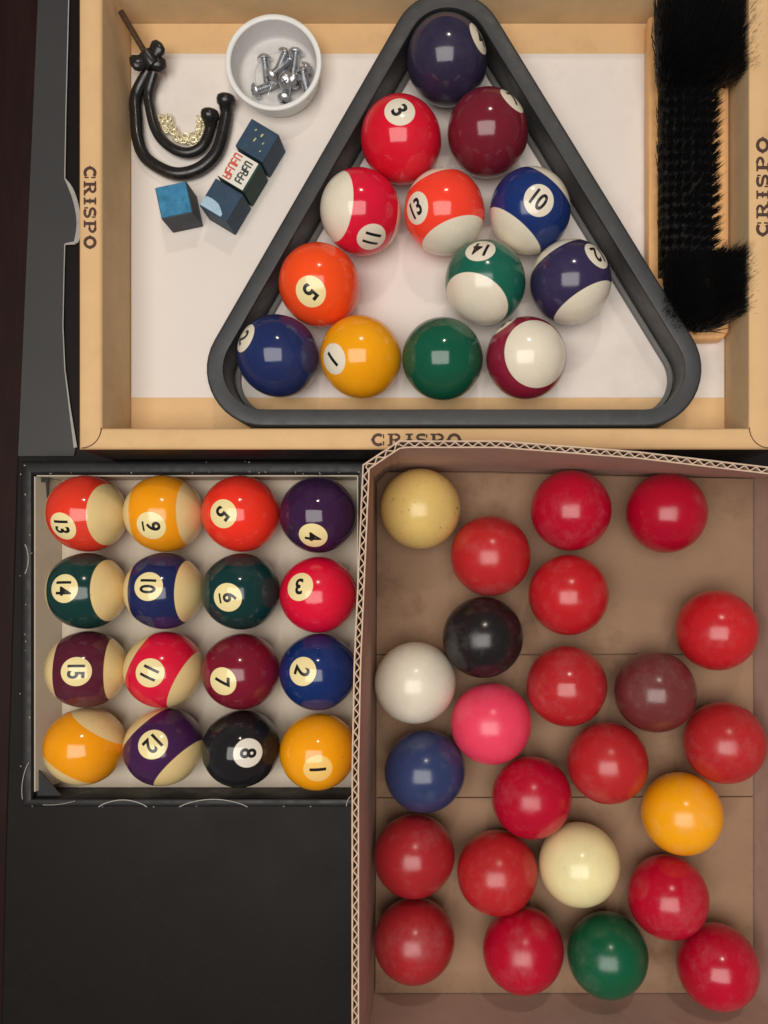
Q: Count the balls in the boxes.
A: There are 53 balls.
